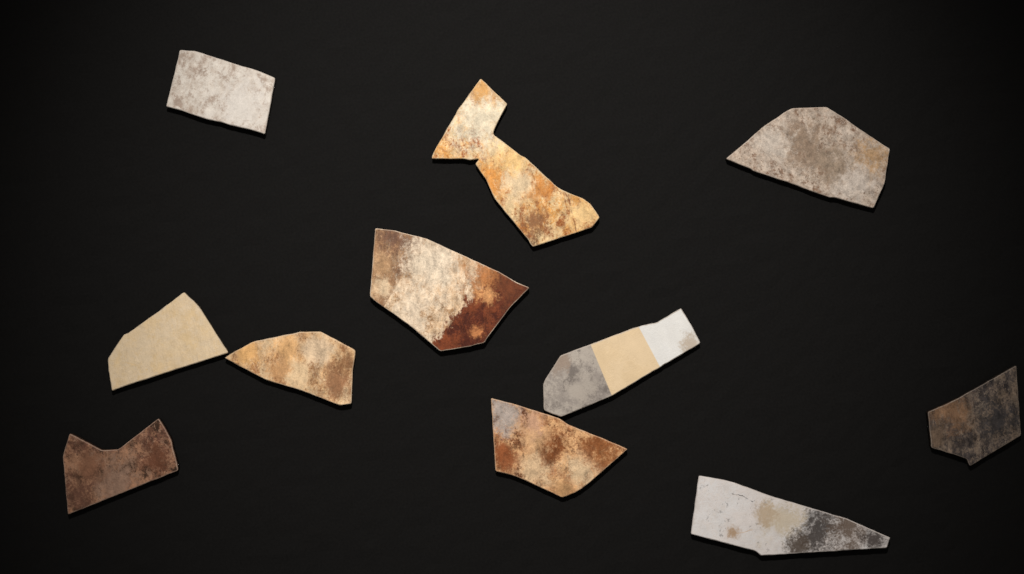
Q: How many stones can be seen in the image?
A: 11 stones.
